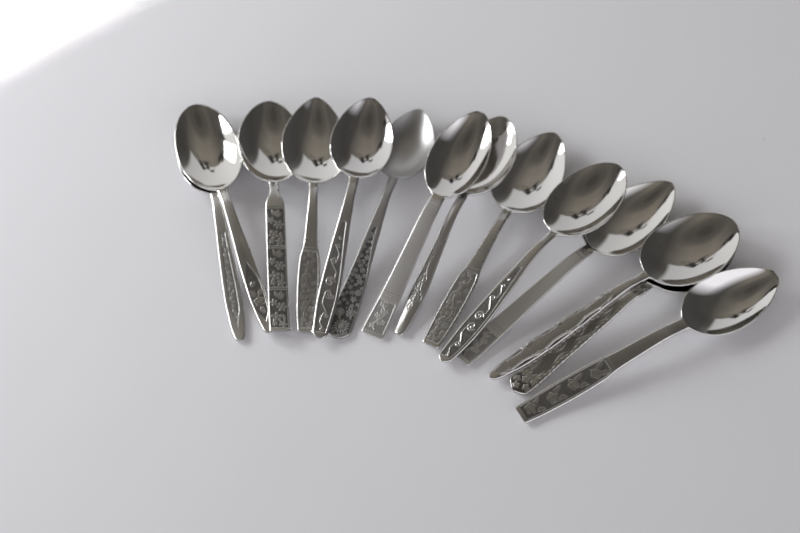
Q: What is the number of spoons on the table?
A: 14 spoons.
